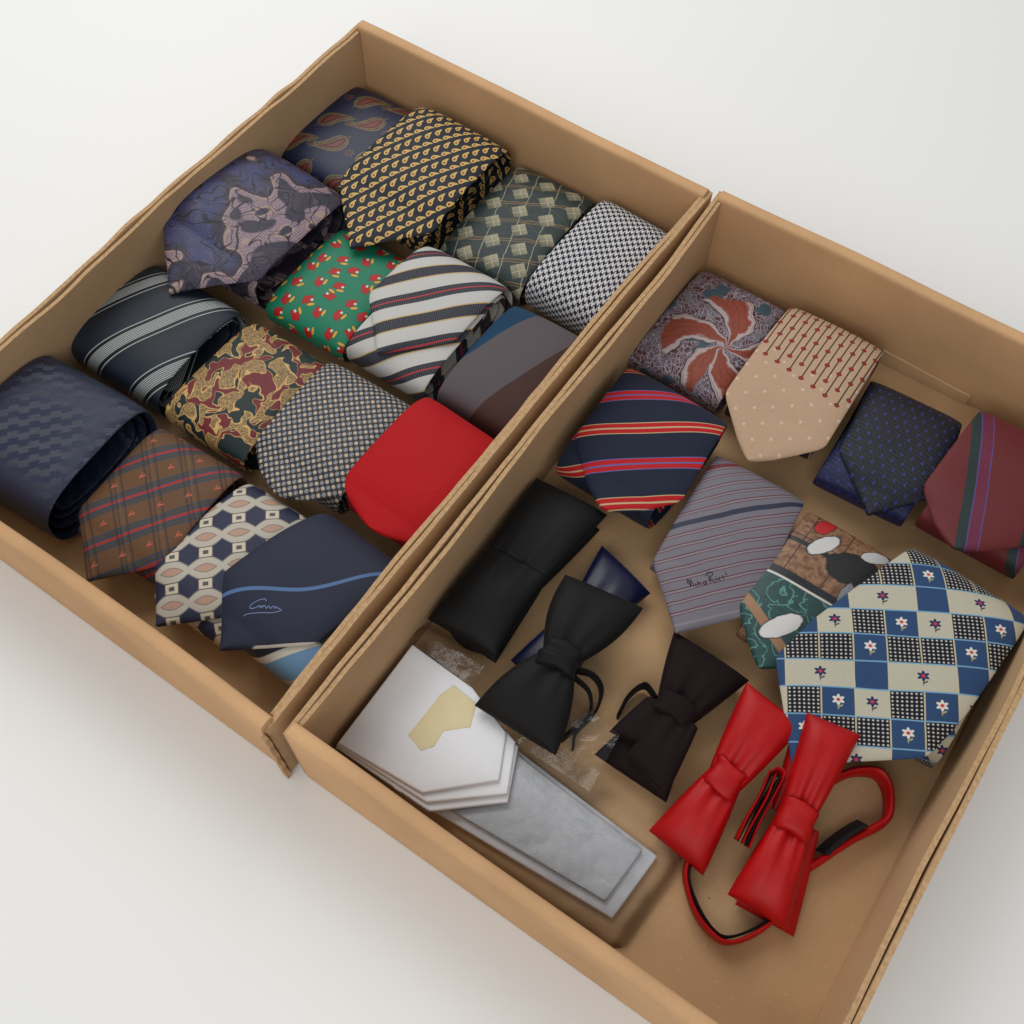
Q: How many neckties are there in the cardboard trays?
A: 24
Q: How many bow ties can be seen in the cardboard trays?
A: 6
